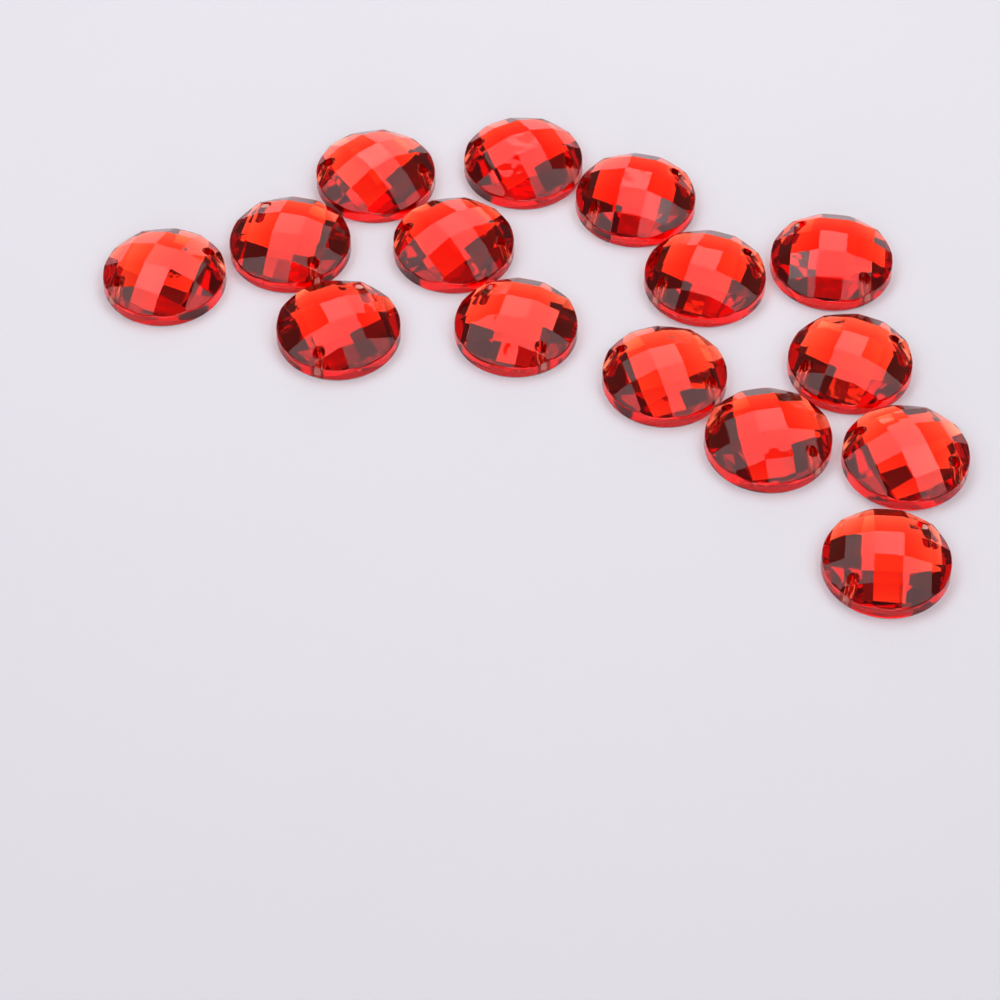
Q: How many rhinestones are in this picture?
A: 15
